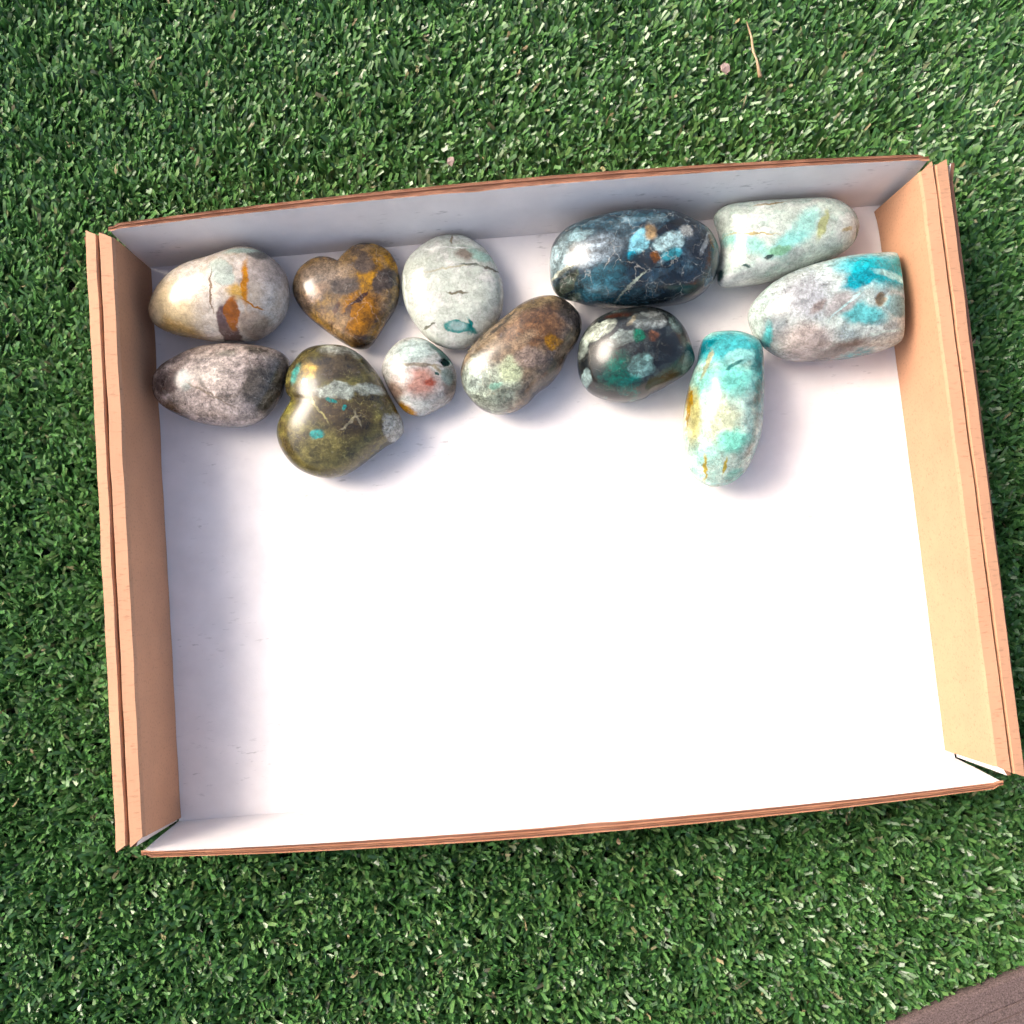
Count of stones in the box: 12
